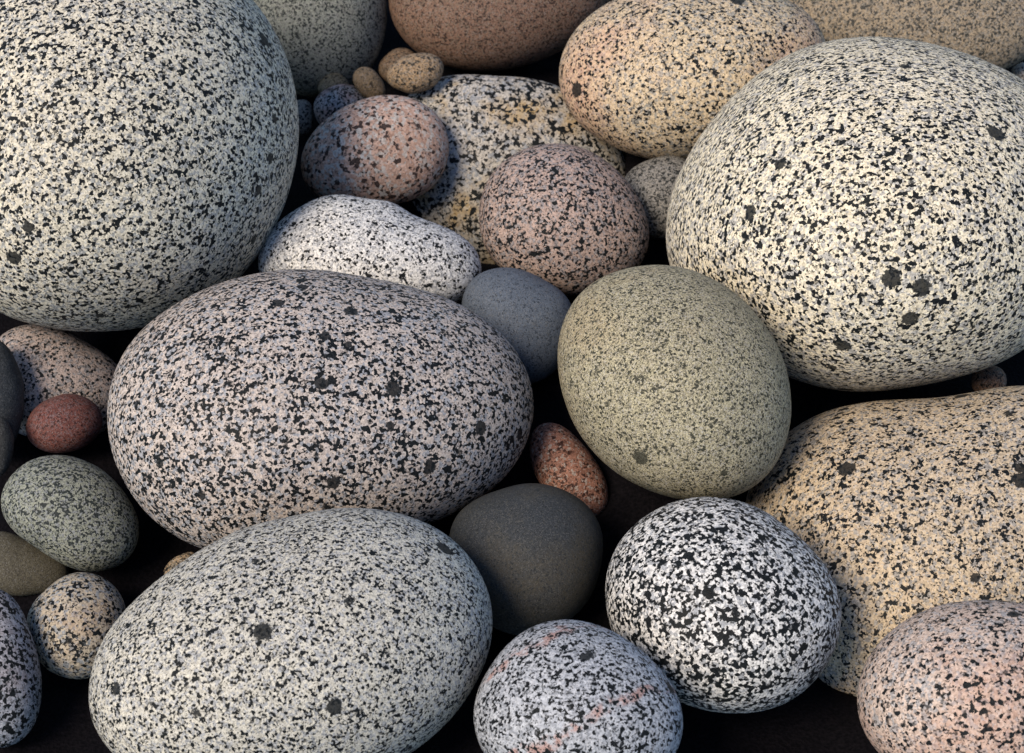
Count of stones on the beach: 38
